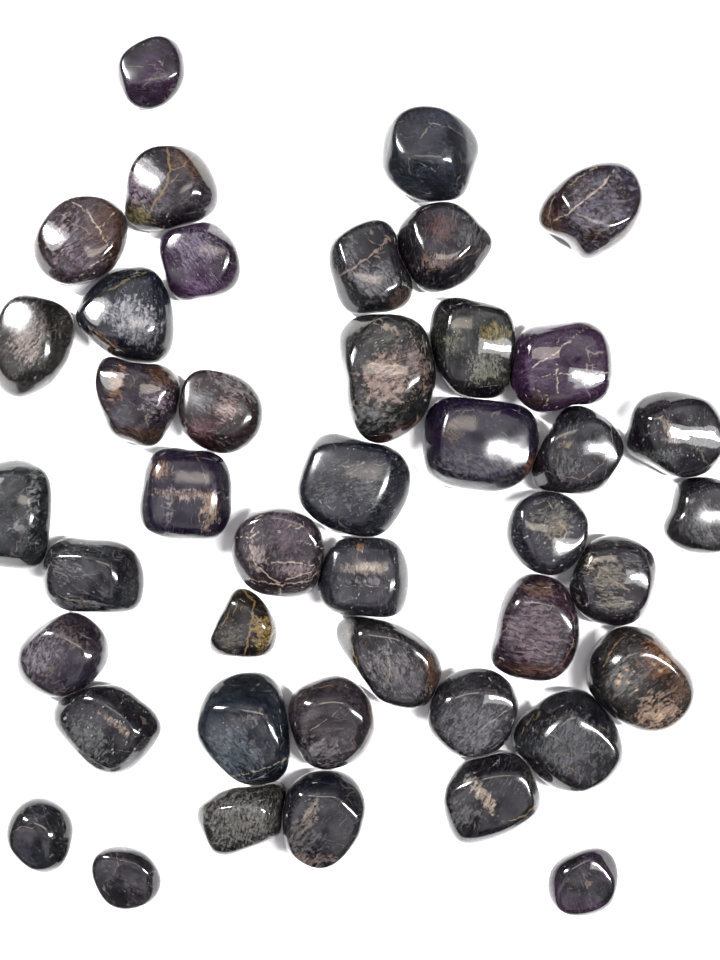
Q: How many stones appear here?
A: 43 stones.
